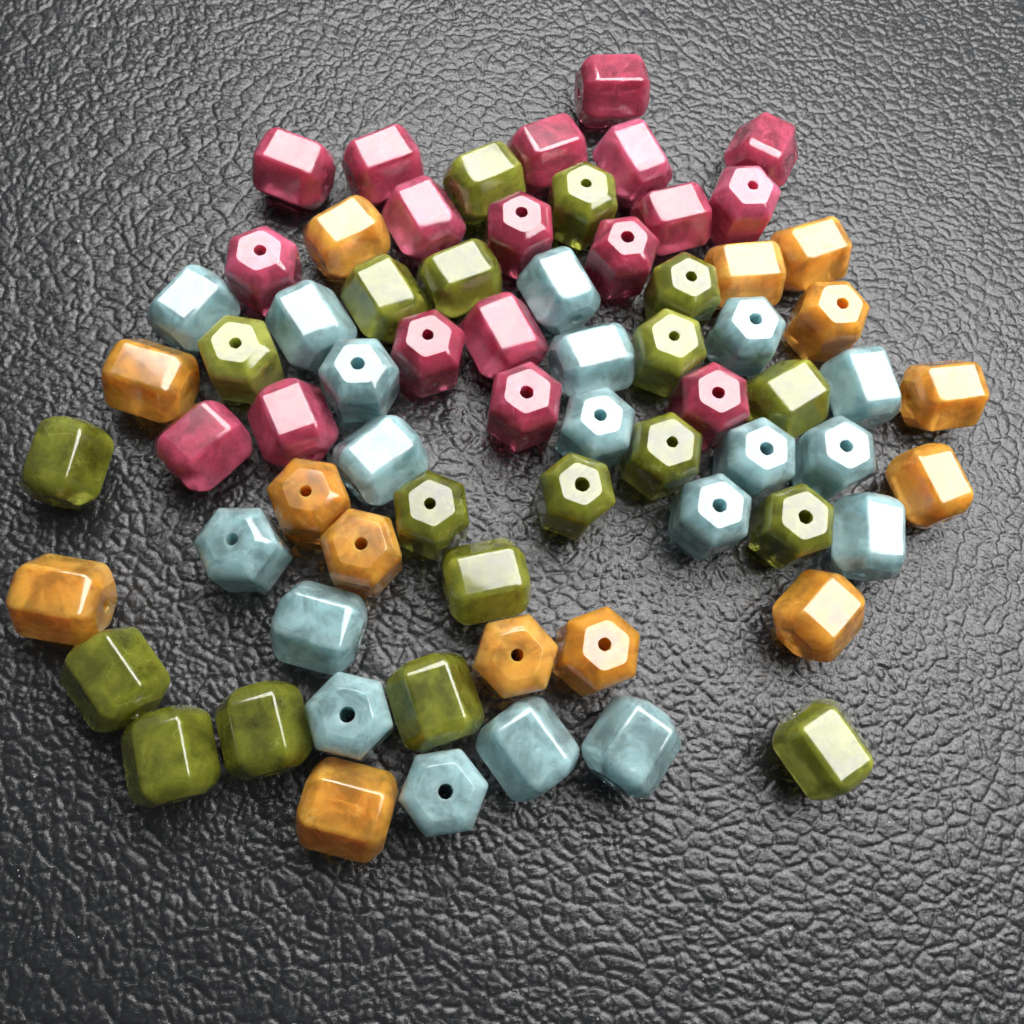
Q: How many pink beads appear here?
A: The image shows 18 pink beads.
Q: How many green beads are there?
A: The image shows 19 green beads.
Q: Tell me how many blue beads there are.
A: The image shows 19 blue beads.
